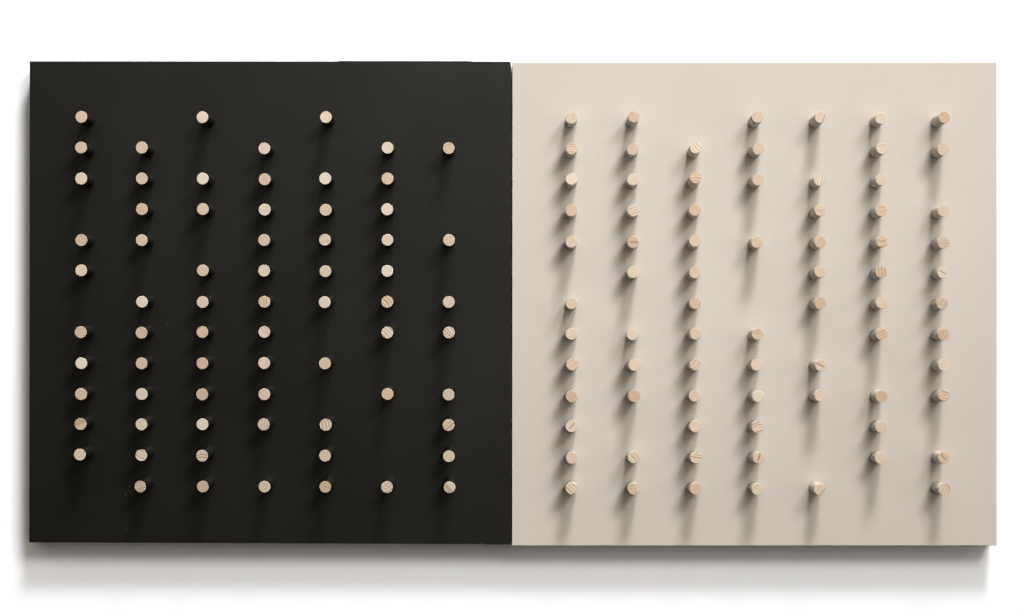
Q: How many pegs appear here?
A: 146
